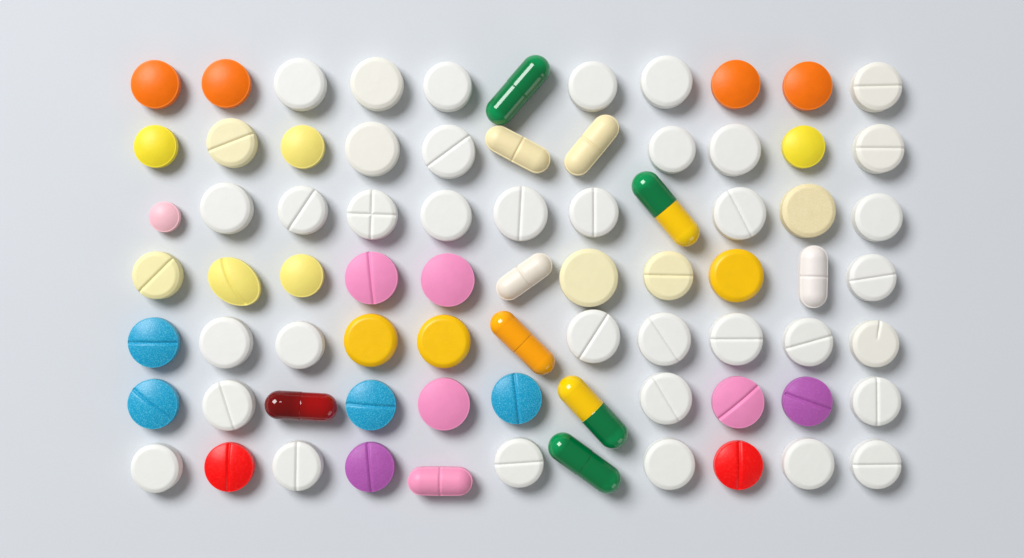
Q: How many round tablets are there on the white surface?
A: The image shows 65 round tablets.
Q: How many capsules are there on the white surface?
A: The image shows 6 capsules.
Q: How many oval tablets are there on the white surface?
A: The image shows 6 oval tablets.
